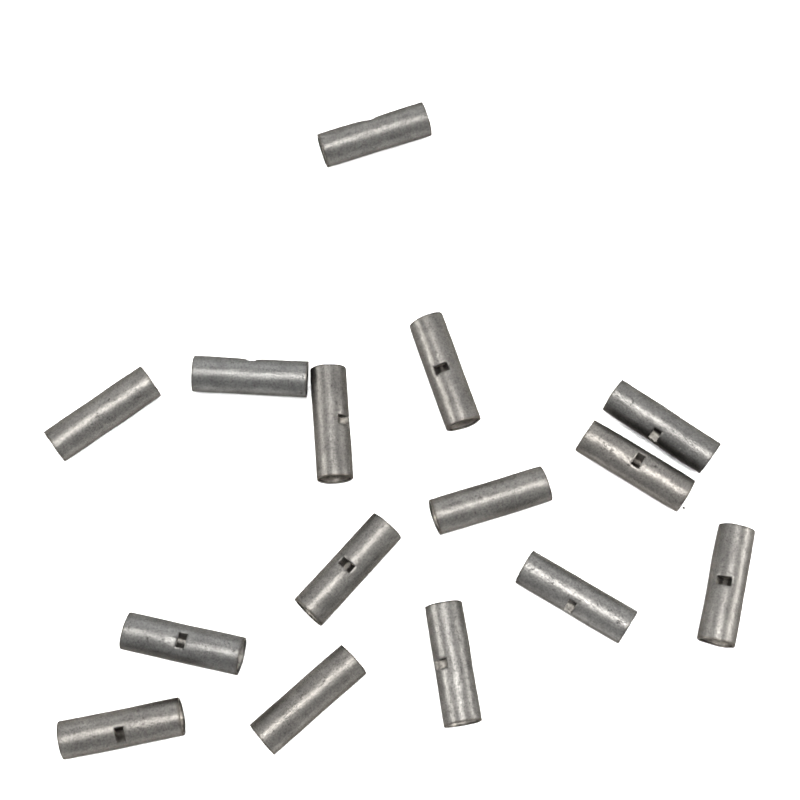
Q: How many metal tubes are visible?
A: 15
